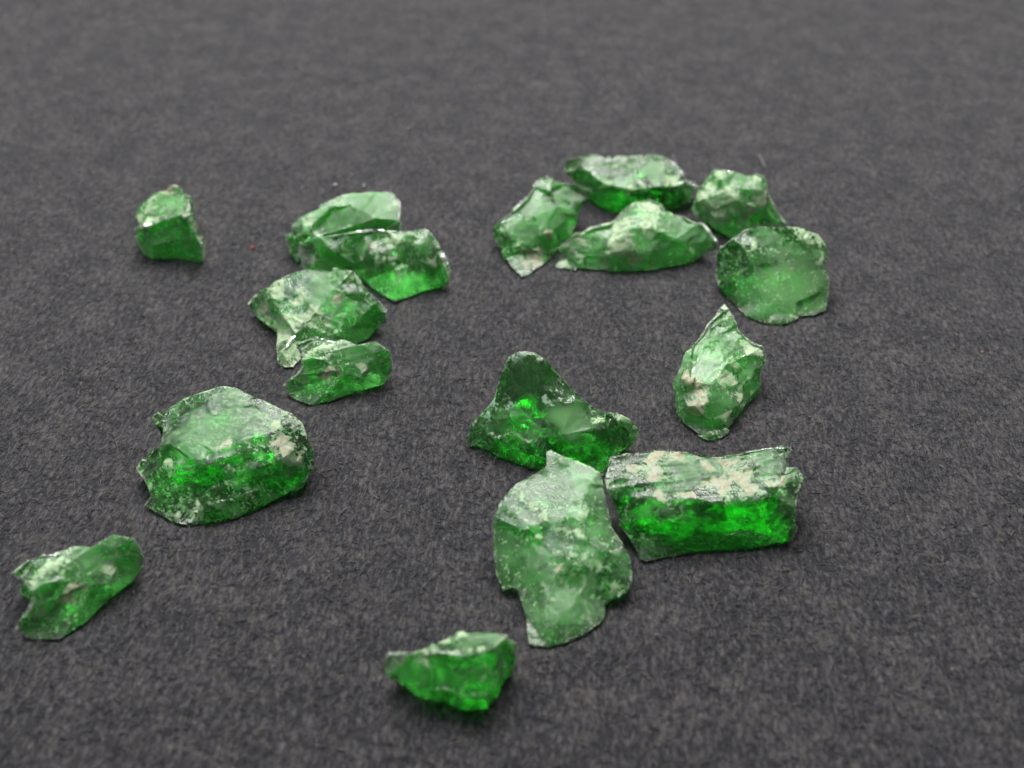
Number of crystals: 17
